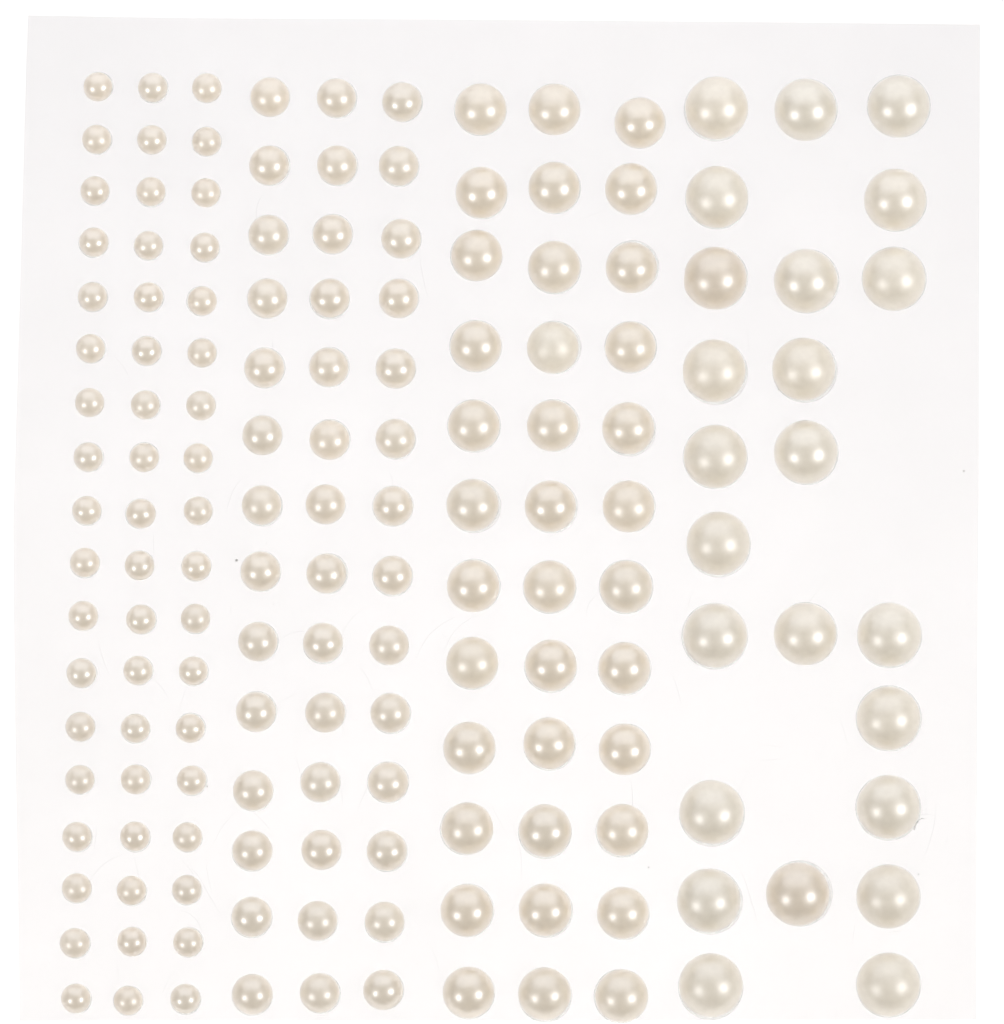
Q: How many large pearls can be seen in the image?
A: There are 24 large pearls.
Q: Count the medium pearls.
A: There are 36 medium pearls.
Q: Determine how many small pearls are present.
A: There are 42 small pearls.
